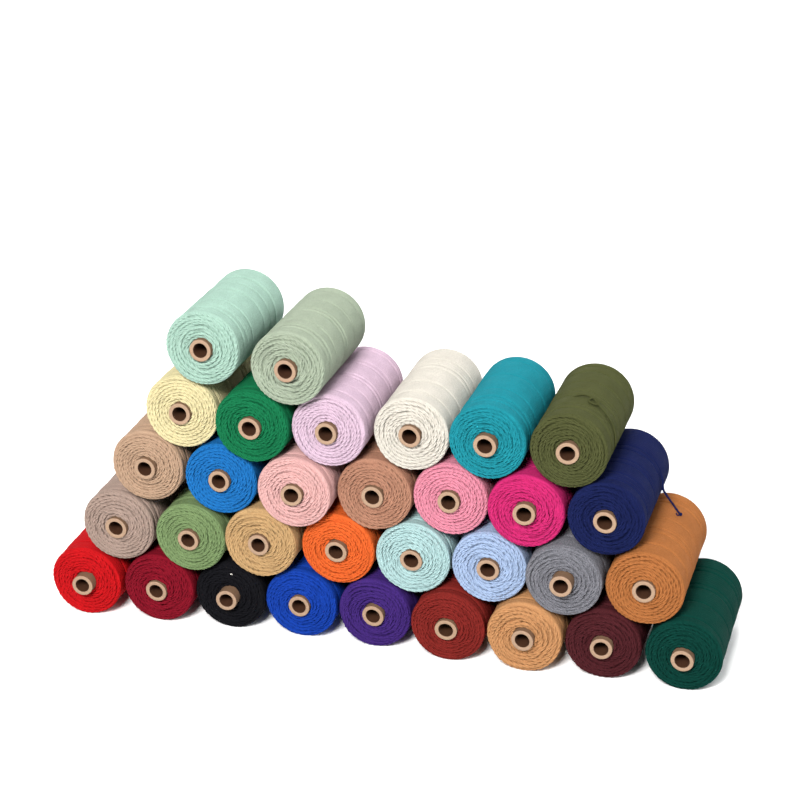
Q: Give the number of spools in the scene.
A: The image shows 32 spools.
